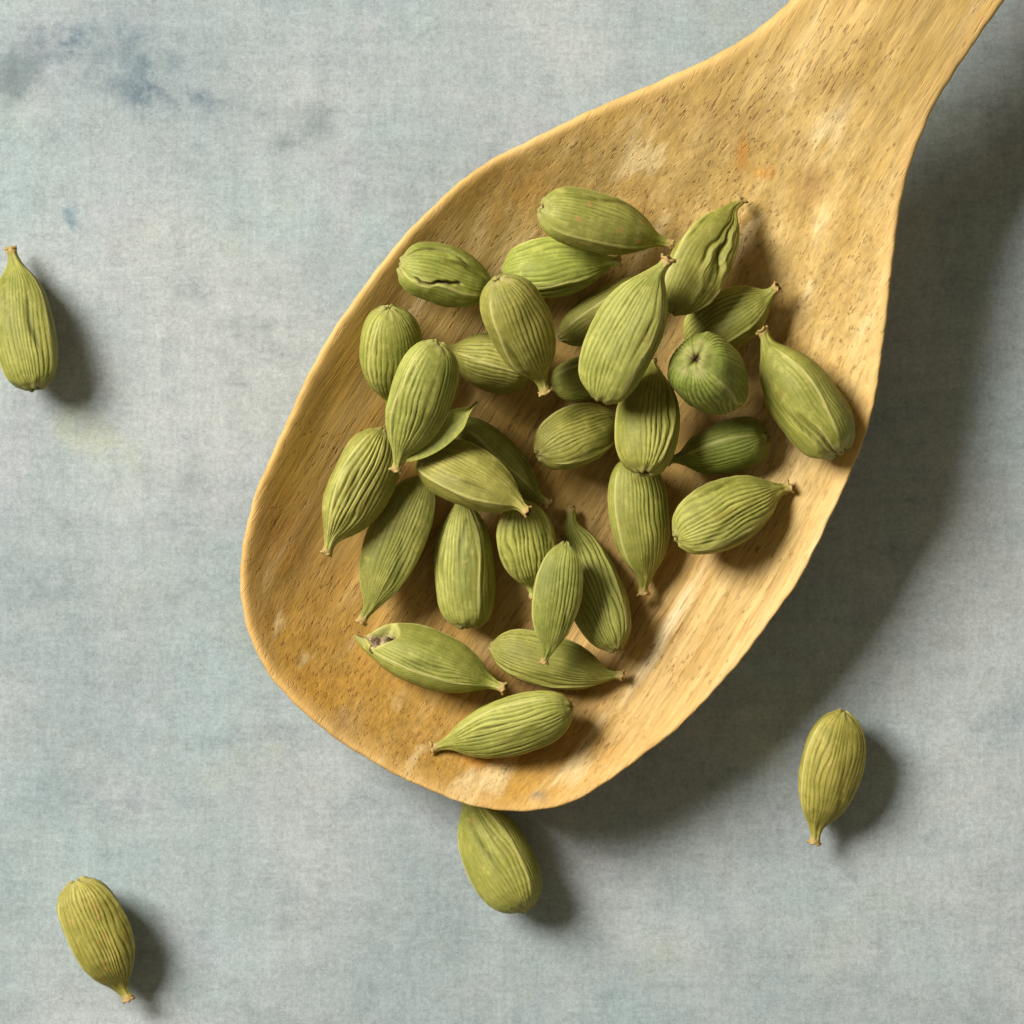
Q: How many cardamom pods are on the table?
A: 34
